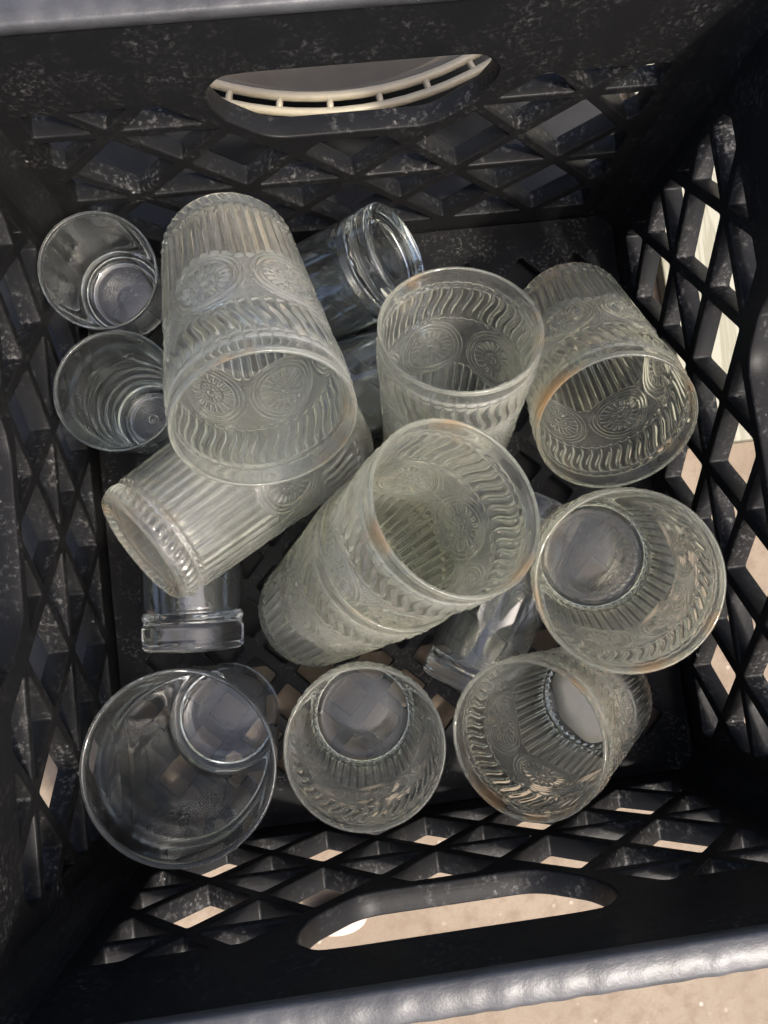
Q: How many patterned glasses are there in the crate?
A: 9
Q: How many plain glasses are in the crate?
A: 7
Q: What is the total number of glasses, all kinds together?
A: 16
